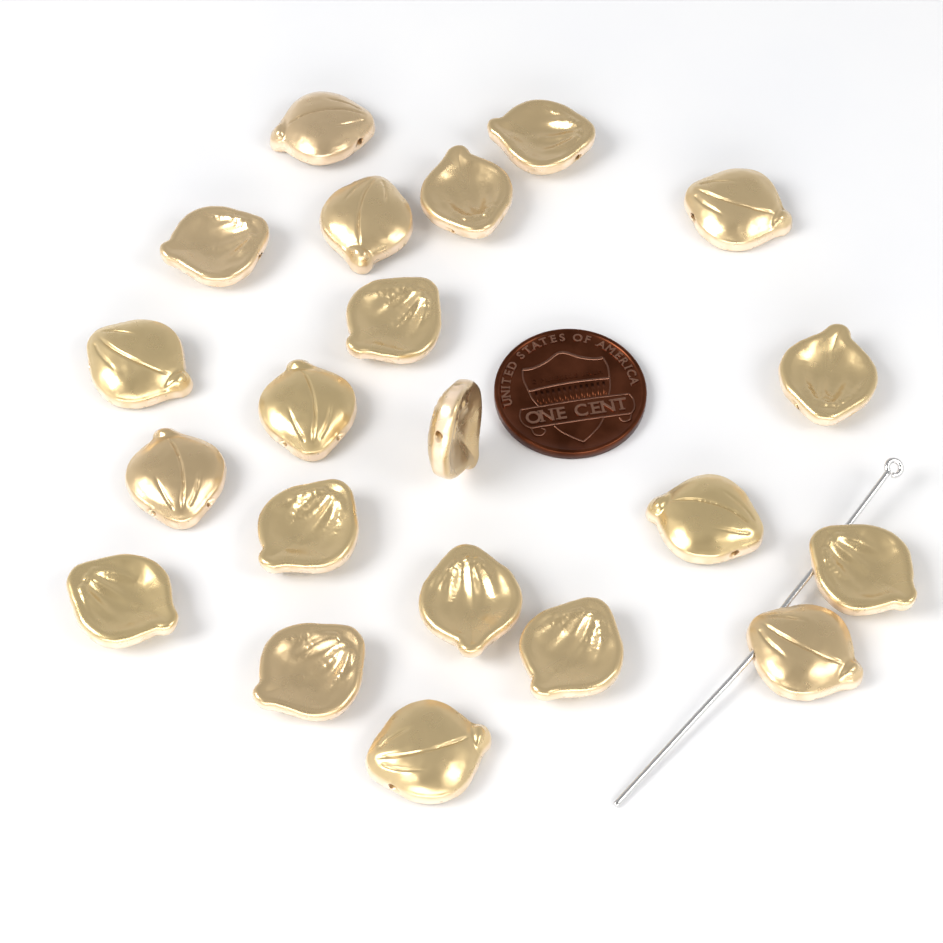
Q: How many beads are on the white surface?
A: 21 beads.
